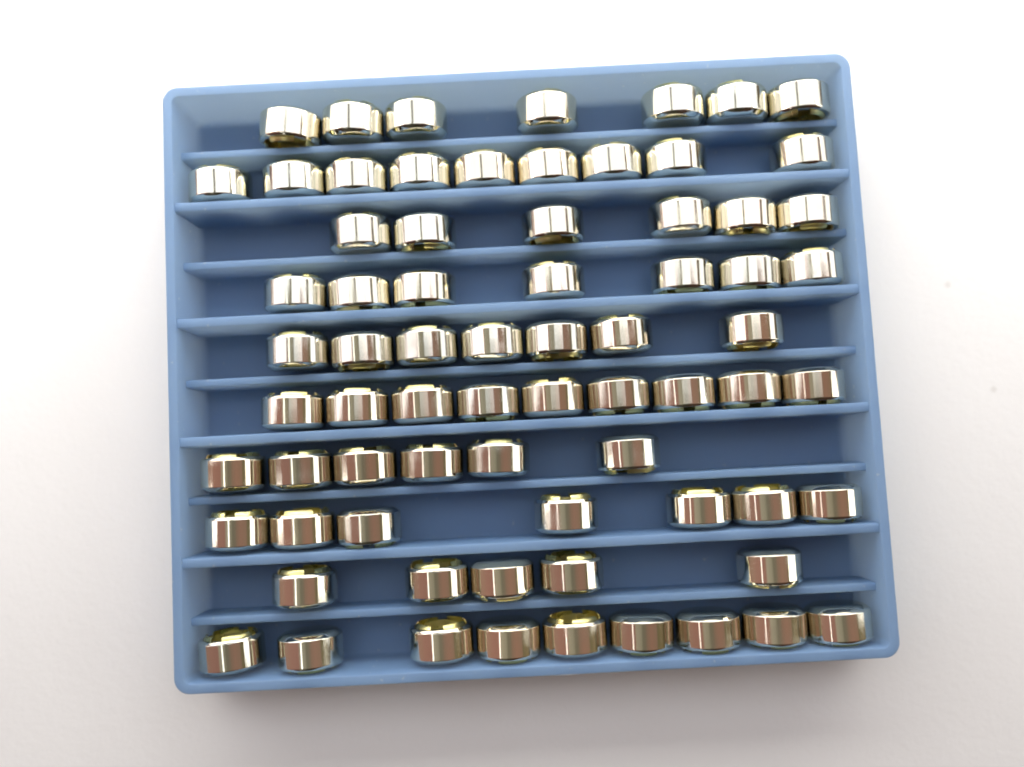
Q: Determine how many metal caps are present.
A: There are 72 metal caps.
